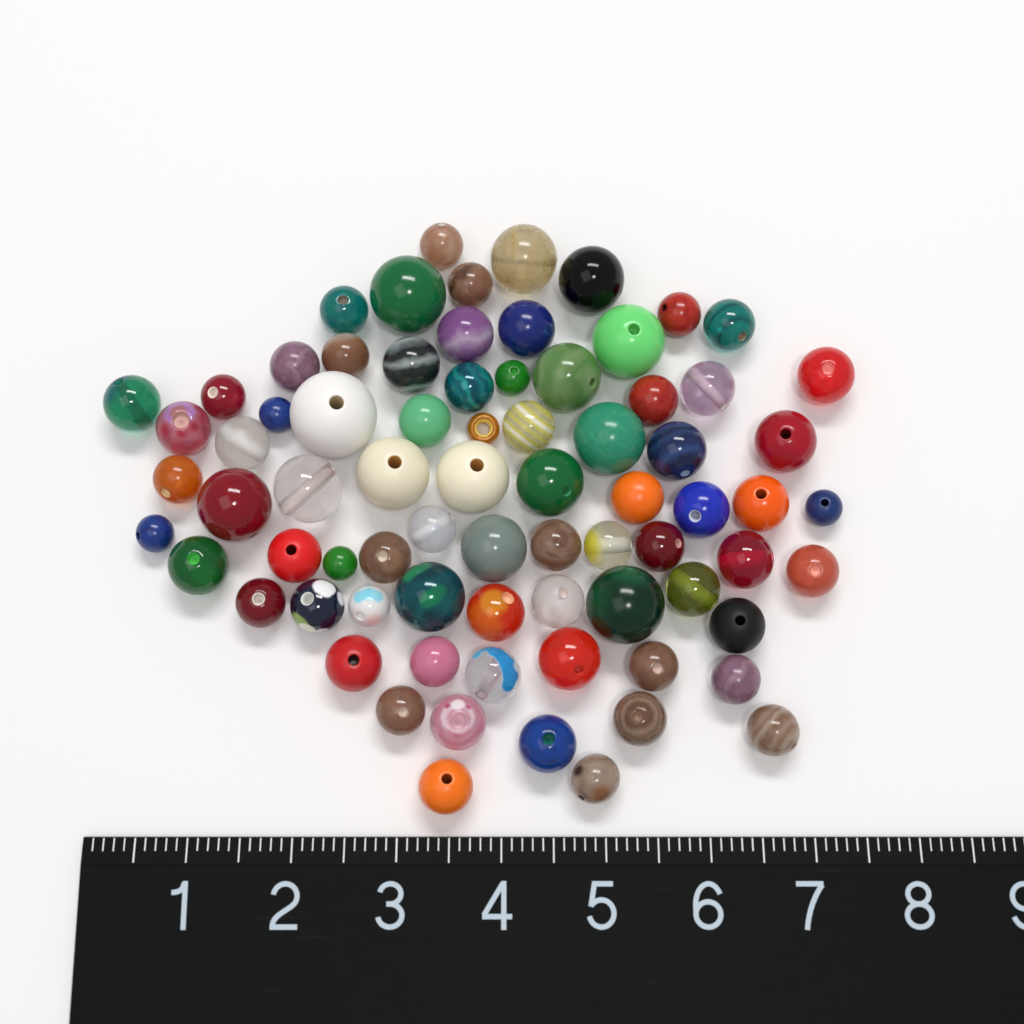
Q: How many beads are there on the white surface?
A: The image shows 76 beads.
